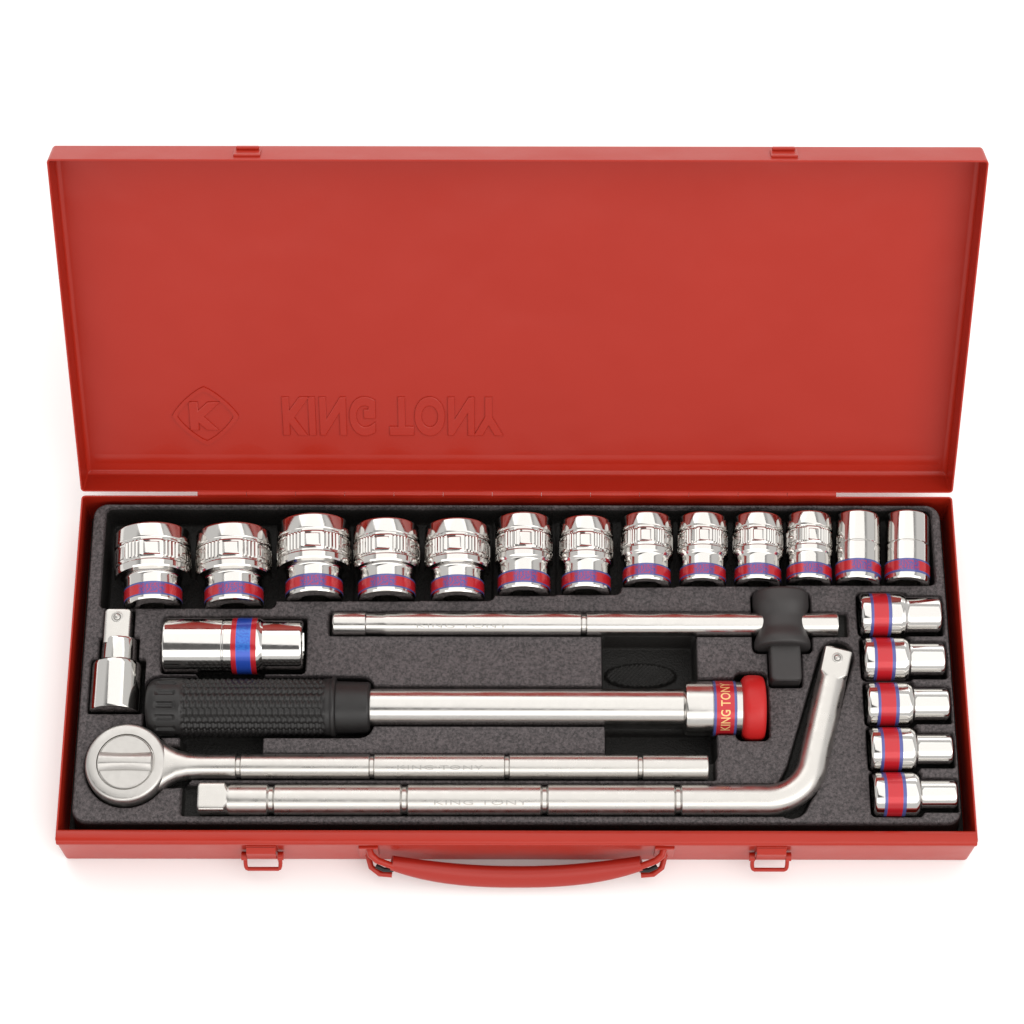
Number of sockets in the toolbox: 19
